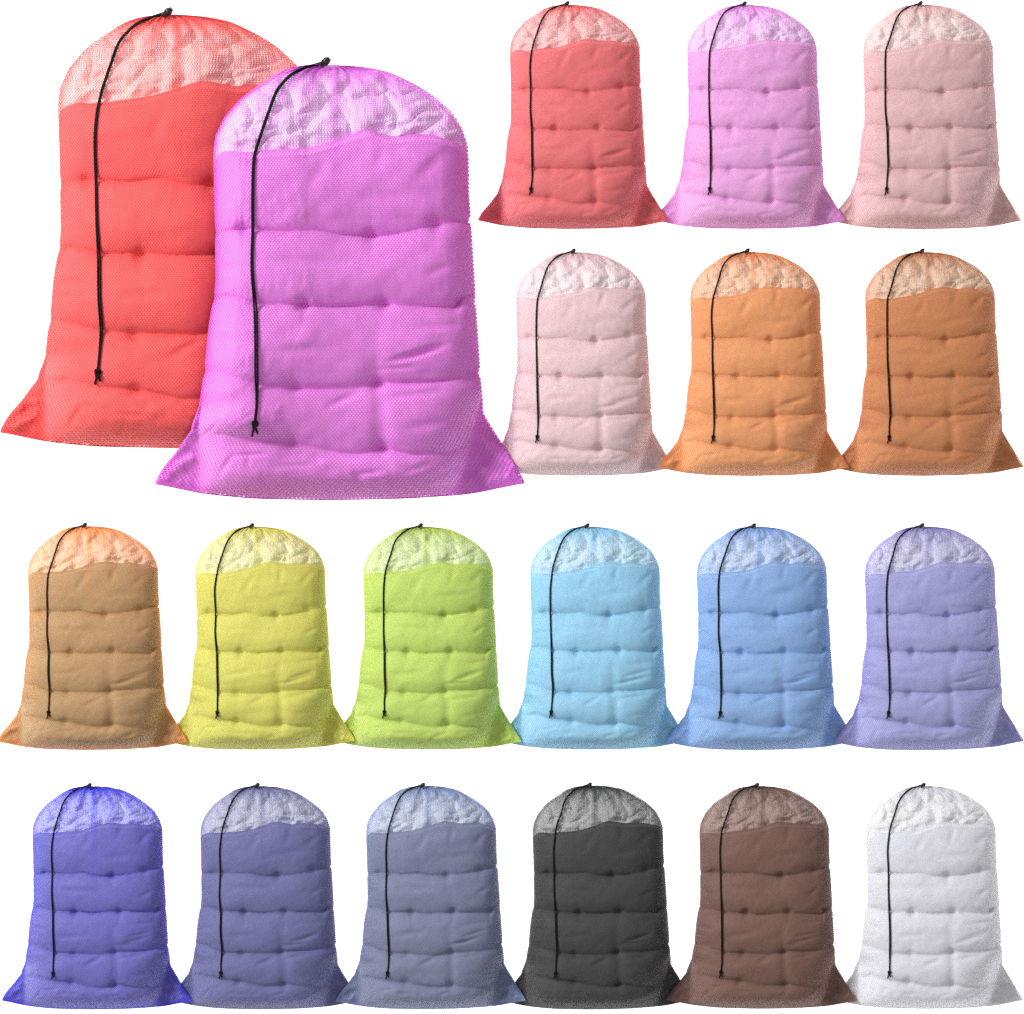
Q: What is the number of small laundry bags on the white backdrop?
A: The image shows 18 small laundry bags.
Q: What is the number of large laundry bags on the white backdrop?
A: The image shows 2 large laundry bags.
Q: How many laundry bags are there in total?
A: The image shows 20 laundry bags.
